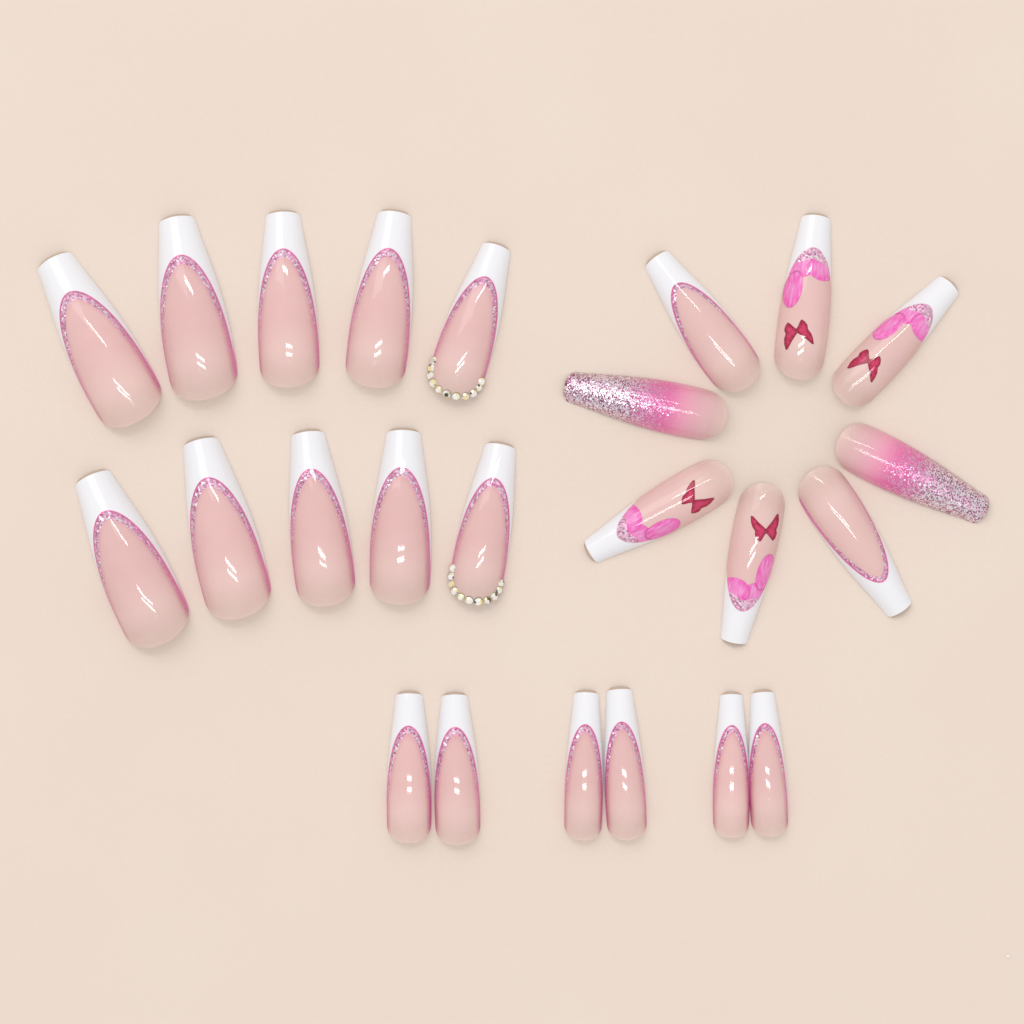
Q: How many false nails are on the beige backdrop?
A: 24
